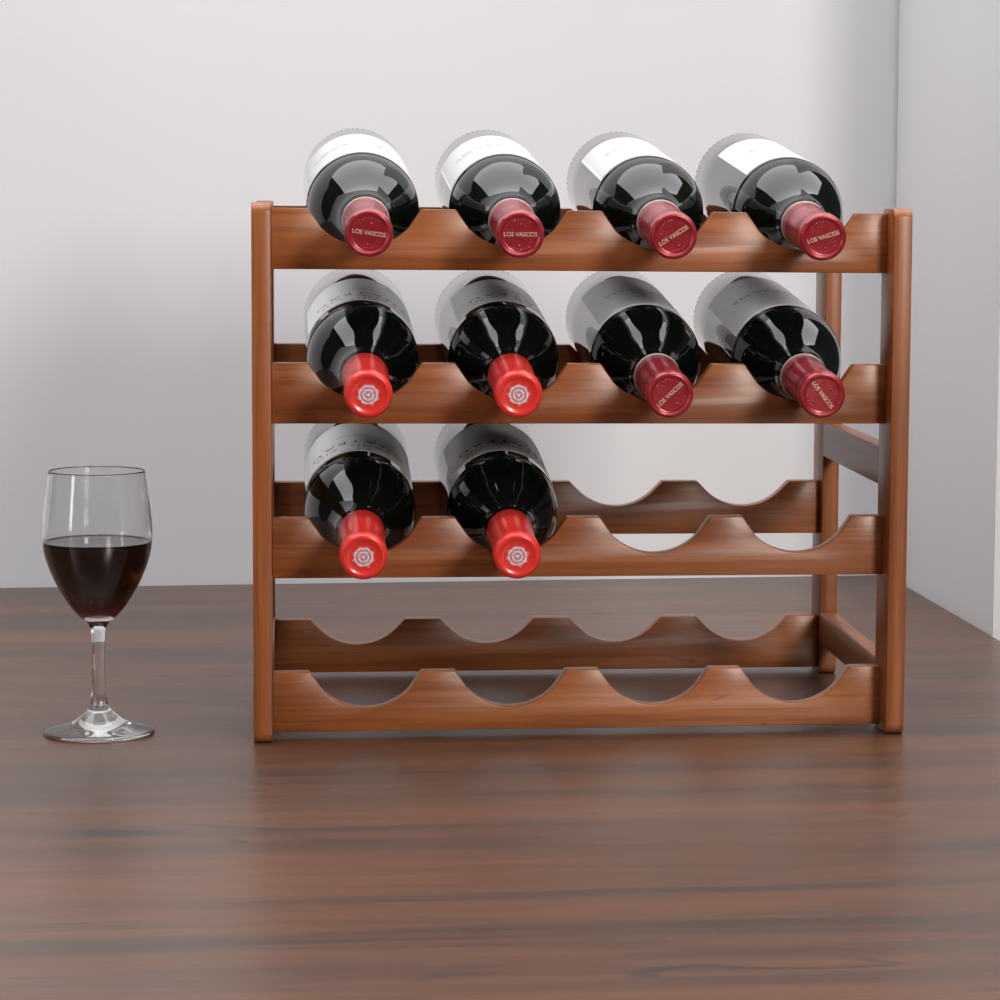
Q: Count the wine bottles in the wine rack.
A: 10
